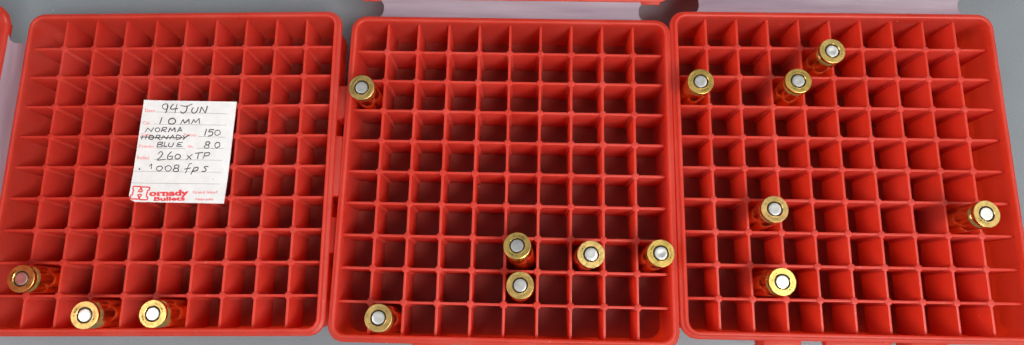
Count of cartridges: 15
